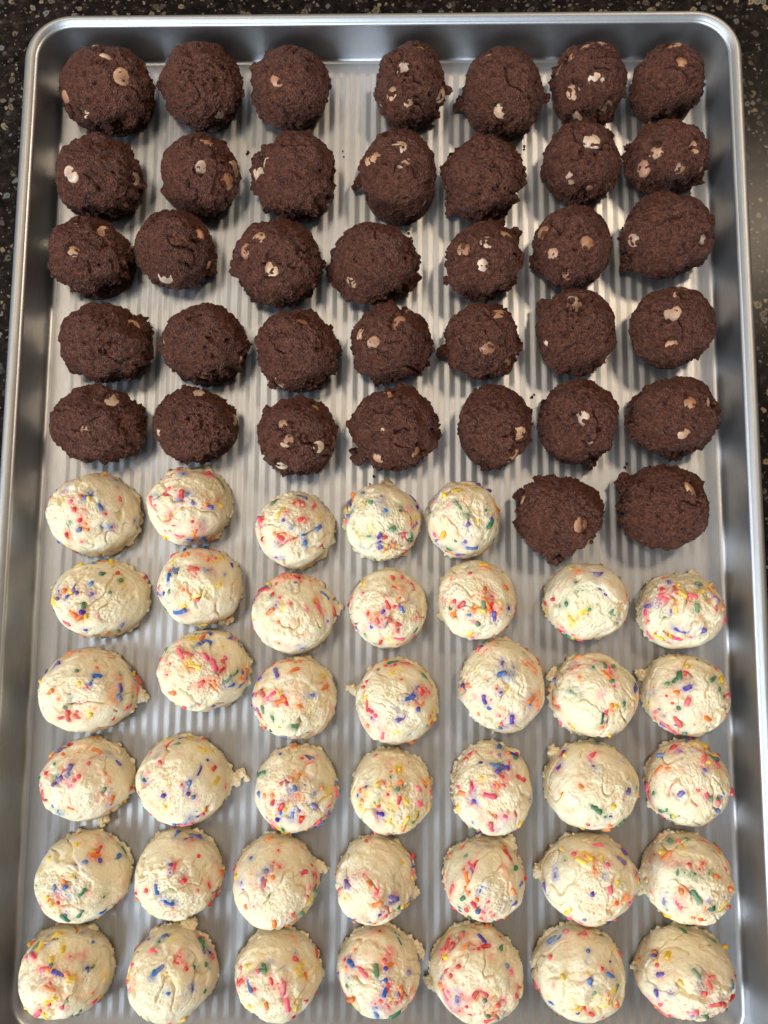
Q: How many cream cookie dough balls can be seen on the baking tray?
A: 40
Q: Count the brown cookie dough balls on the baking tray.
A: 37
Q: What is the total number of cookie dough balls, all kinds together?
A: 77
